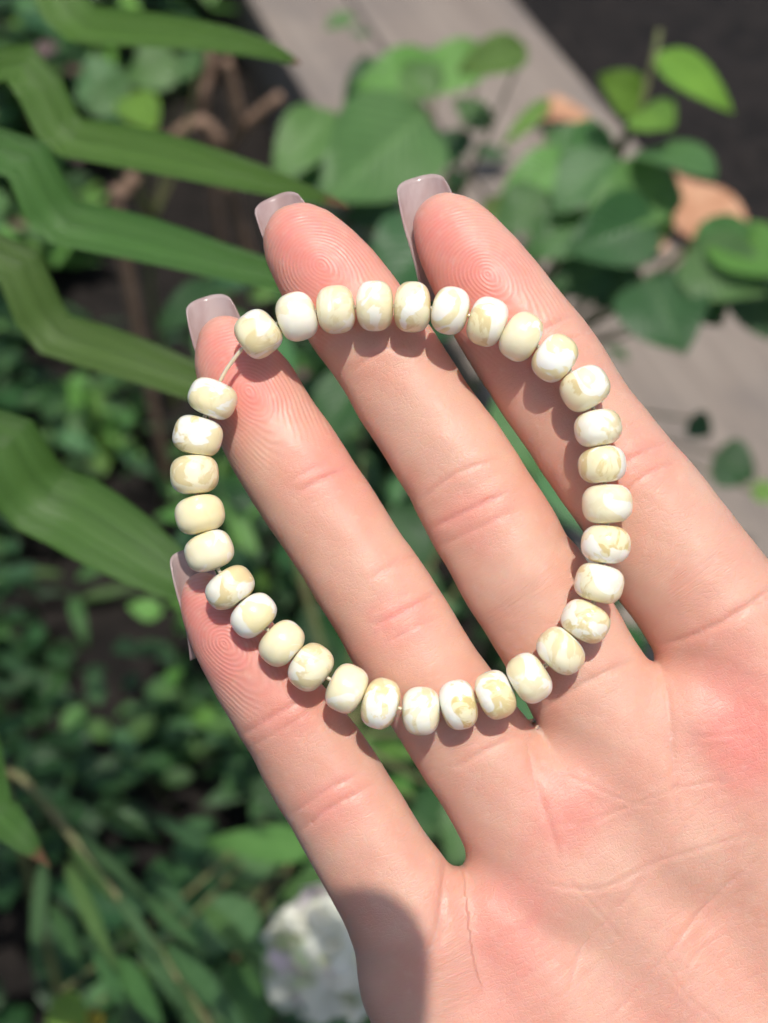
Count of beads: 32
